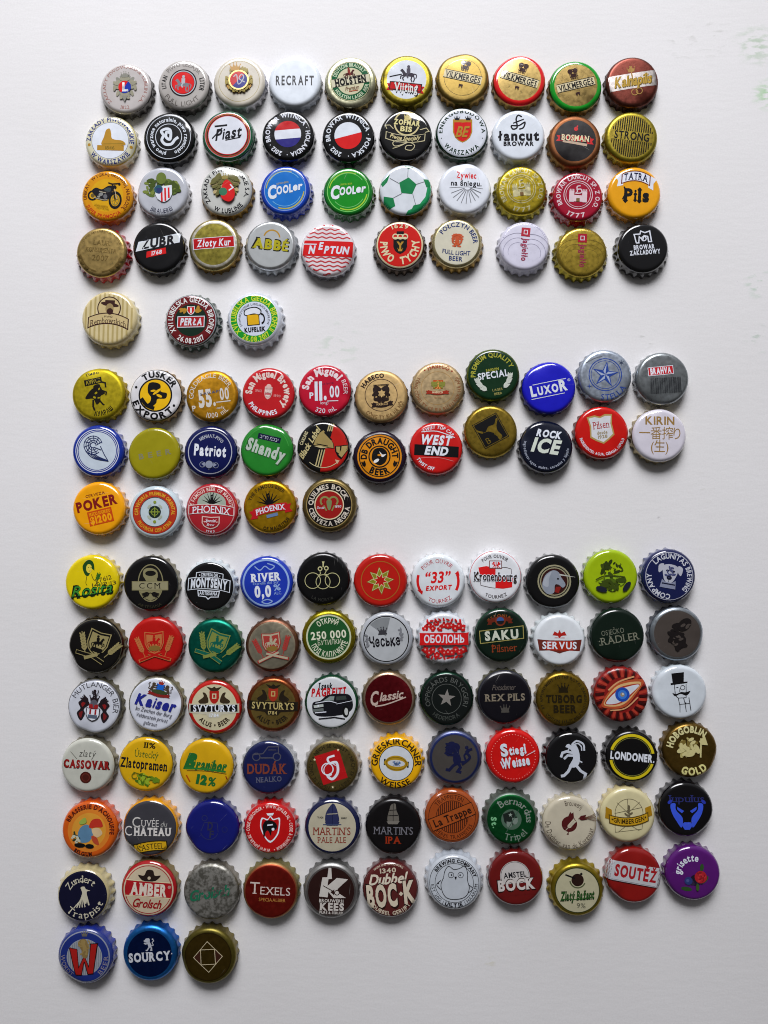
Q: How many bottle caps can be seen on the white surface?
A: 139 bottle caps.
